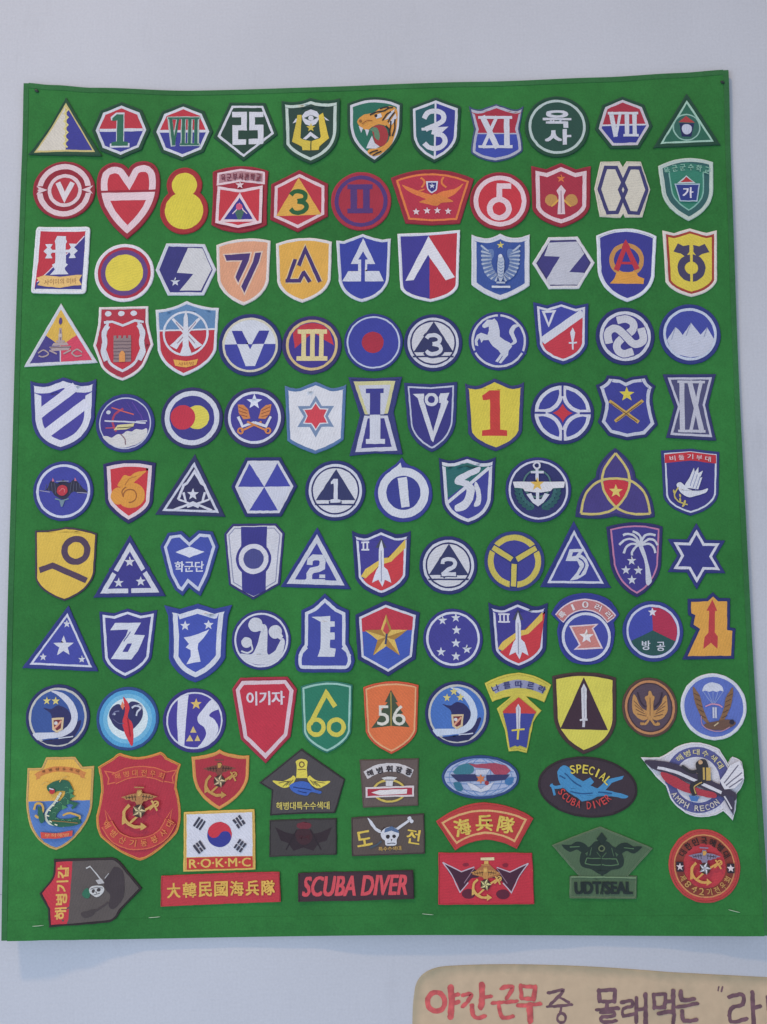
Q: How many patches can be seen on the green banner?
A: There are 116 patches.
